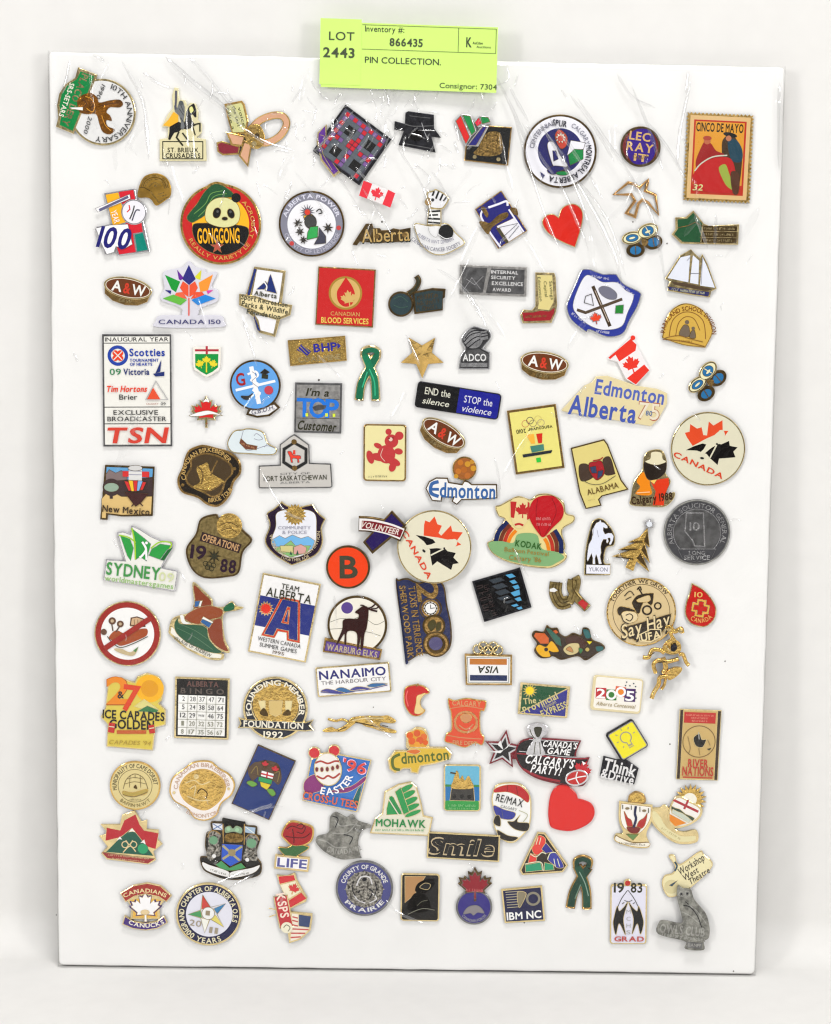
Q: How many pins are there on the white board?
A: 118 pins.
